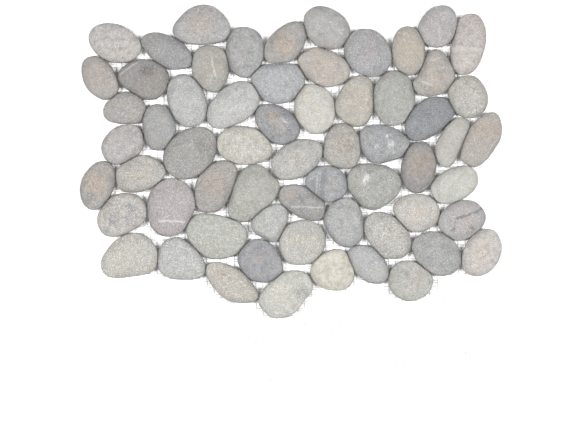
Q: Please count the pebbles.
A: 62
